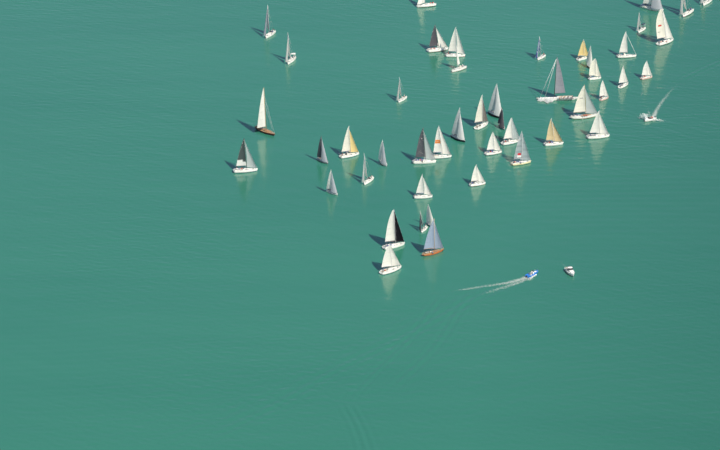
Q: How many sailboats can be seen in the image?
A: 47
